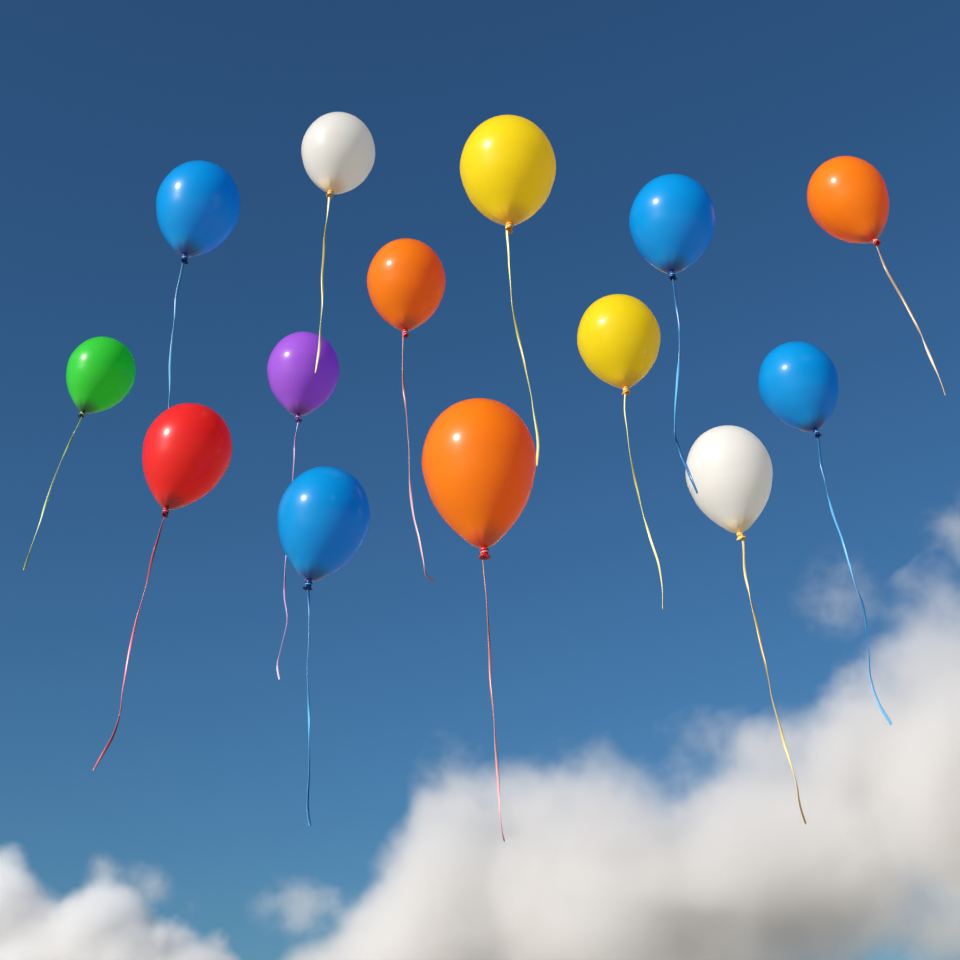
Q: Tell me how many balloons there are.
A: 14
